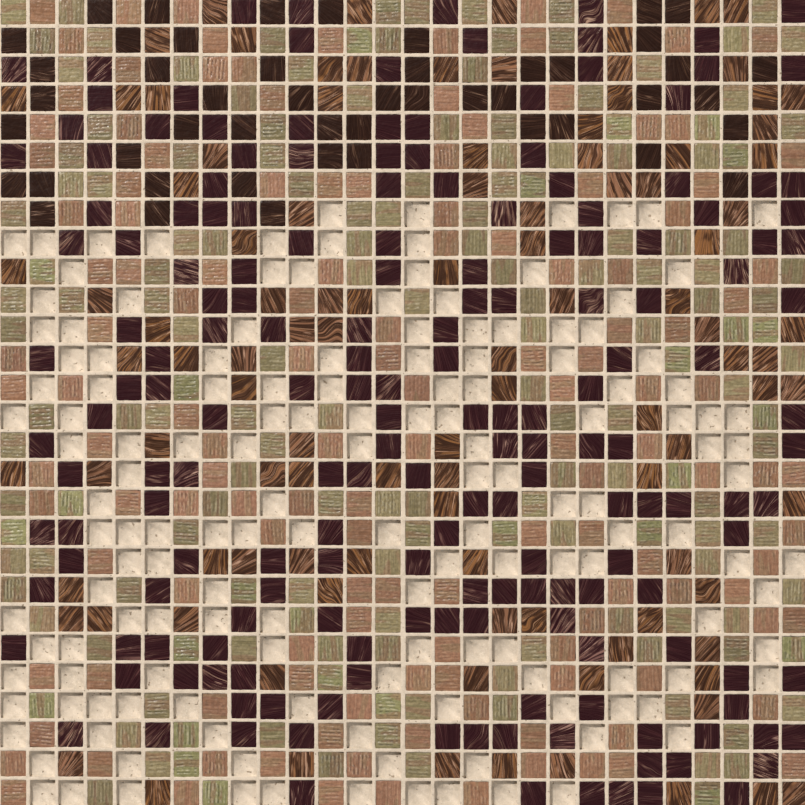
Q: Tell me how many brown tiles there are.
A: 48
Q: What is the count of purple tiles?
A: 182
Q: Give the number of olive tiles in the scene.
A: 162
